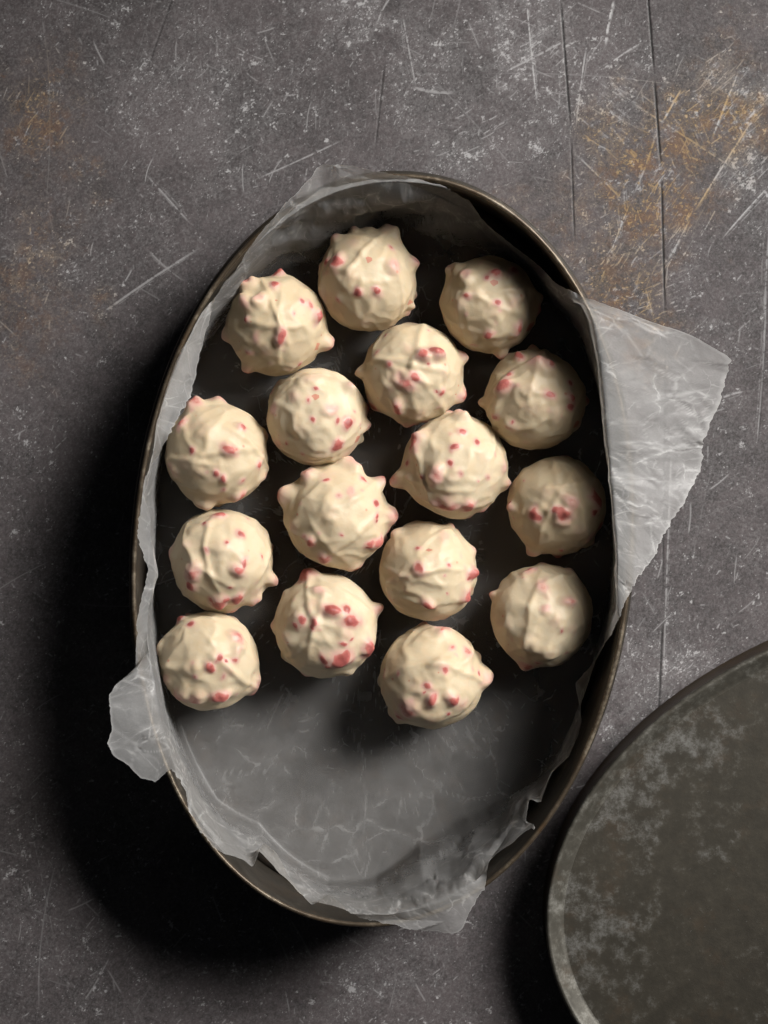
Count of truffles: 16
